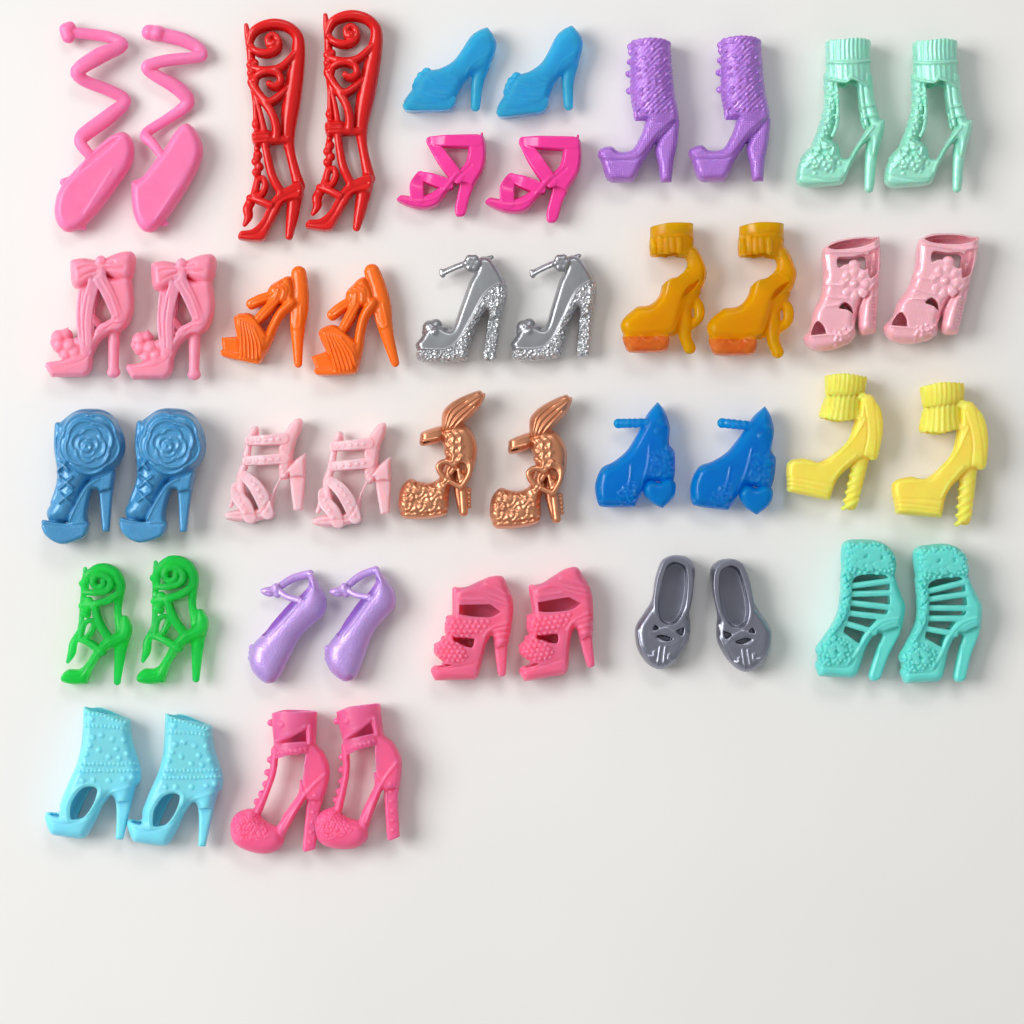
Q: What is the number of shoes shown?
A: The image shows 46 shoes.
